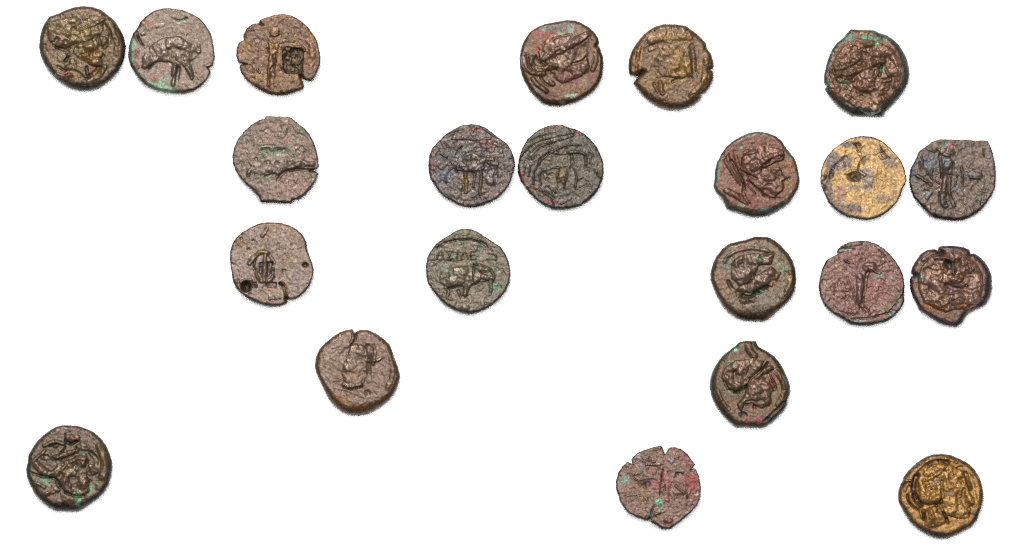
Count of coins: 22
